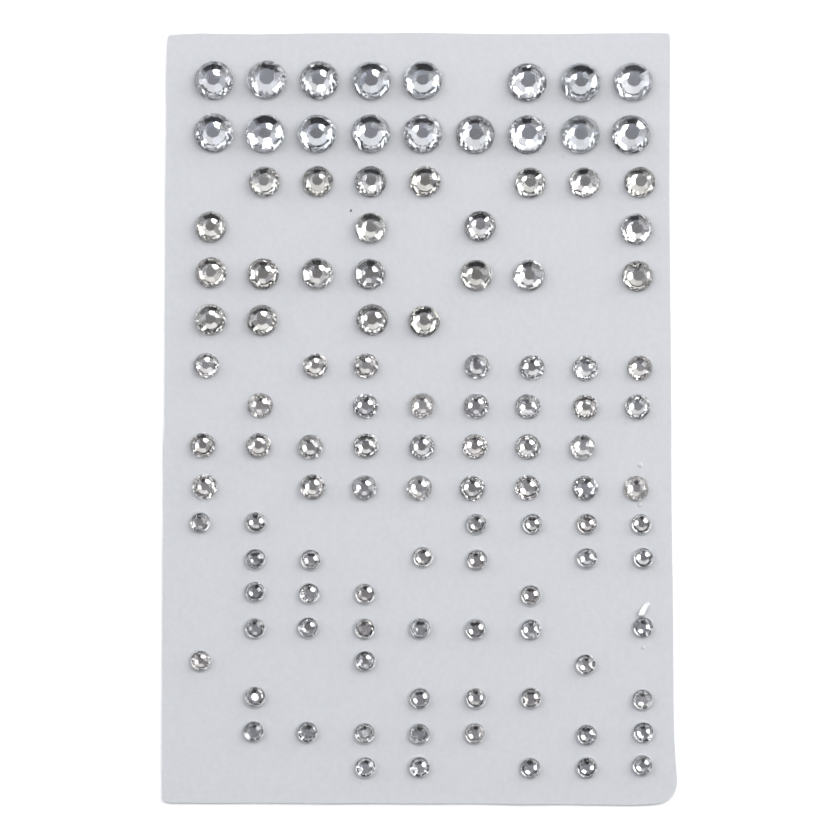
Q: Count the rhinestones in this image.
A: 112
